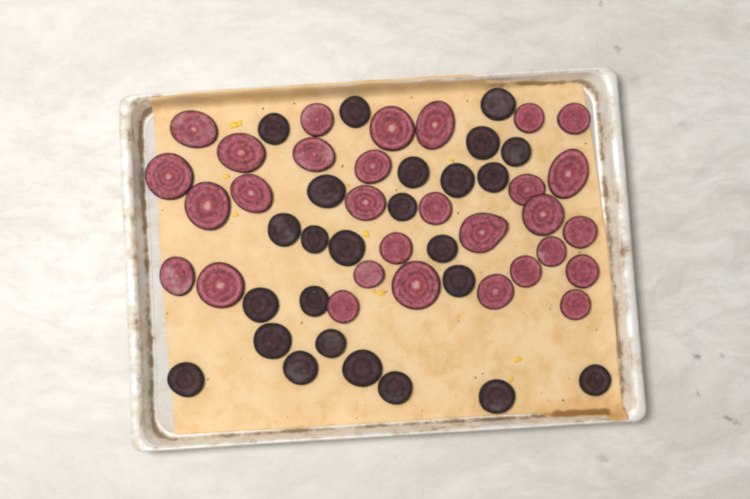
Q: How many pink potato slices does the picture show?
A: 30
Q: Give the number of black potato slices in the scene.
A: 25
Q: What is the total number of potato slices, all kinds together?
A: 55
